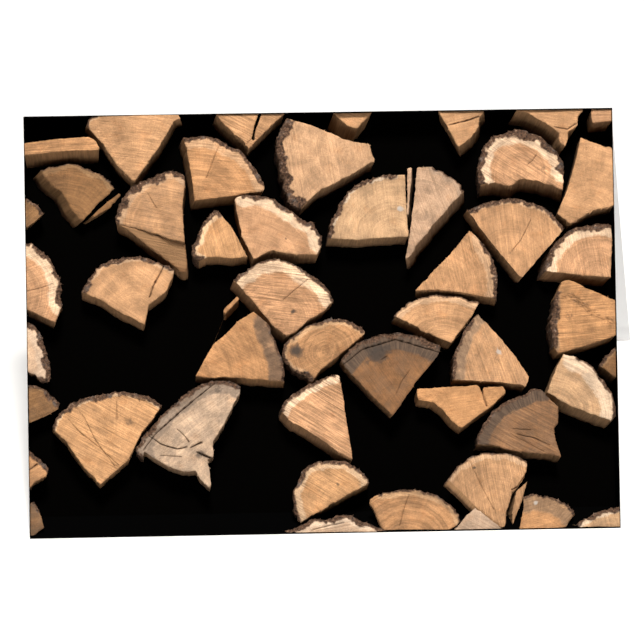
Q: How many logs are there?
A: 48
